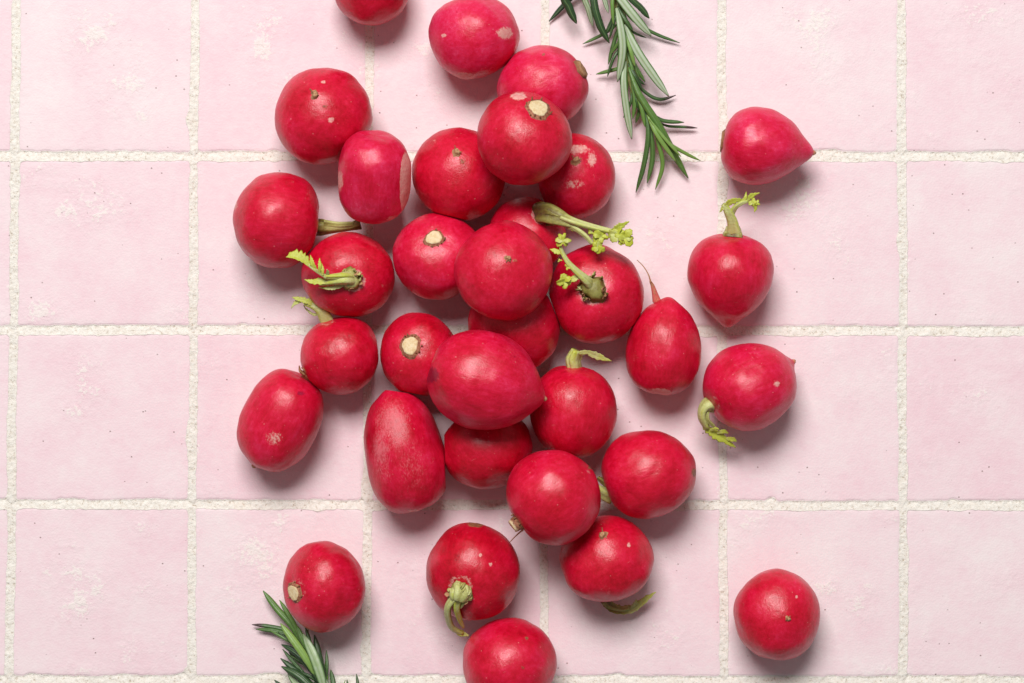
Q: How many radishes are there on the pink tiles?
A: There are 33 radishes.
